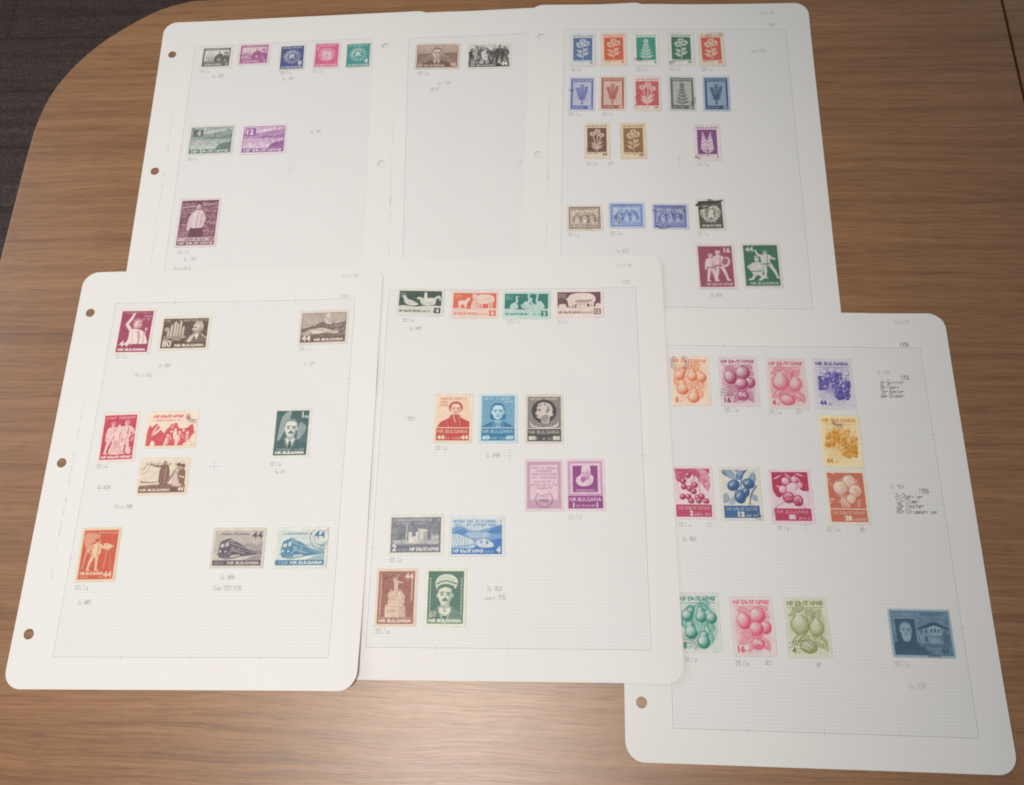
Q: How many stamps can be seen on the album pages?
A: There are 65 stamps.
